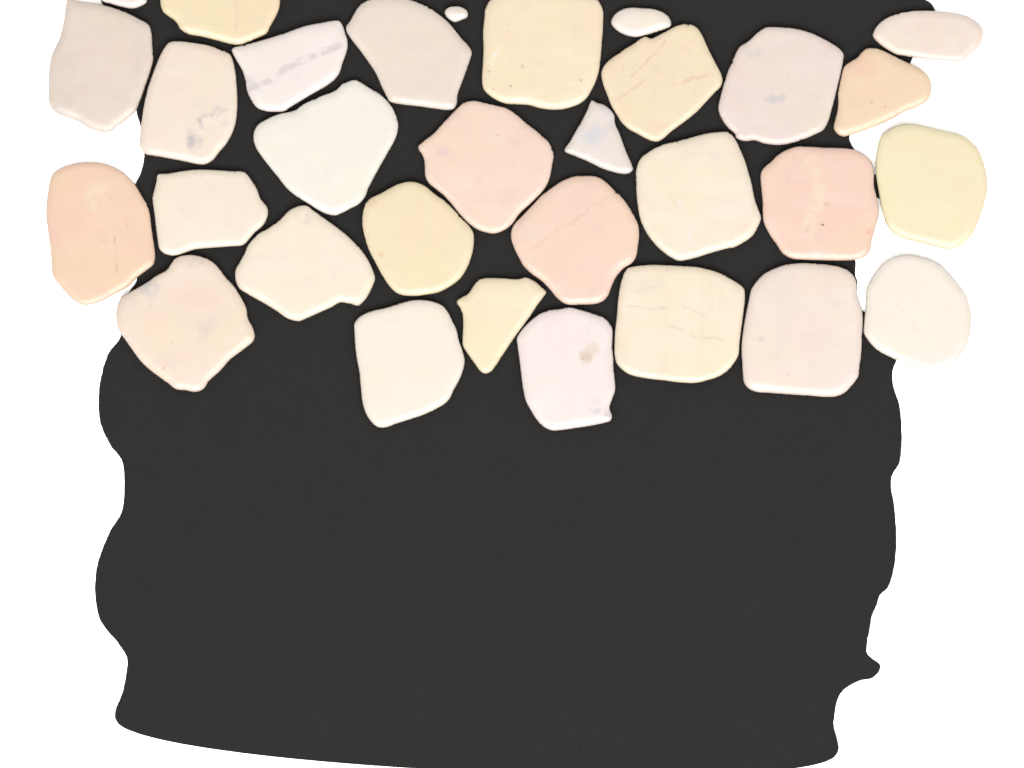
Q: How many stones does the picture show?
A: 31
